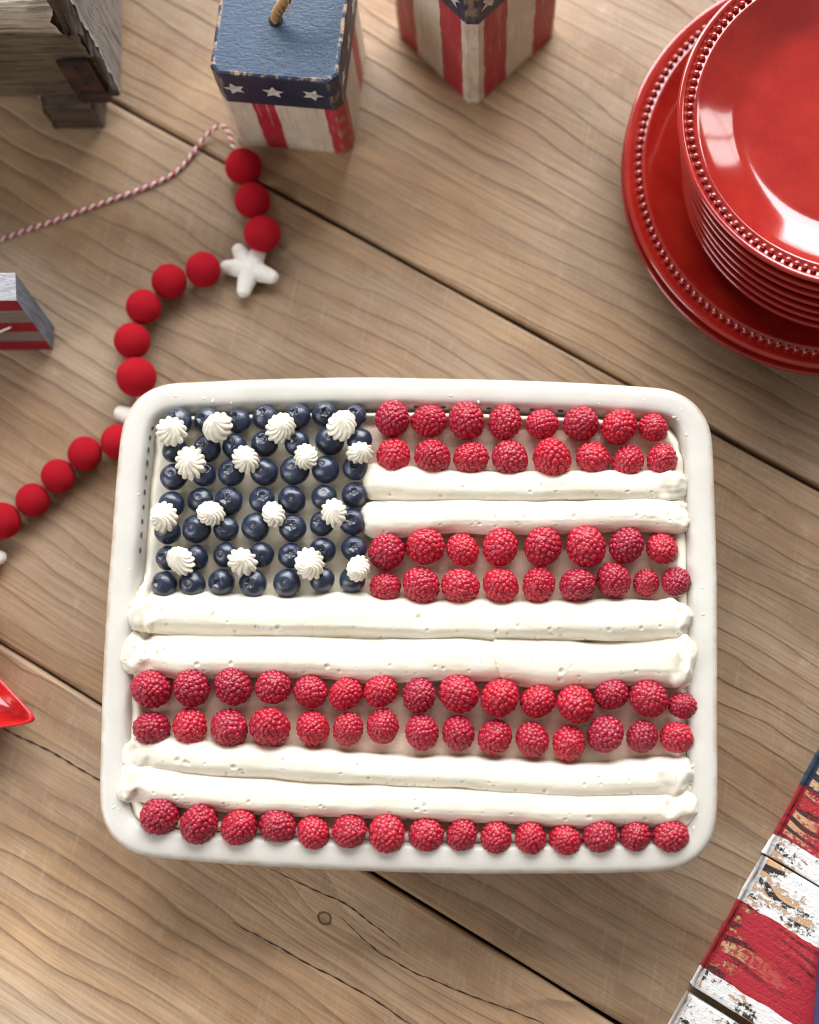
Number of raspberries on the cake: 78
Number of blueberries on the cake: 49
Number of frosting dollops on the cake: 16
